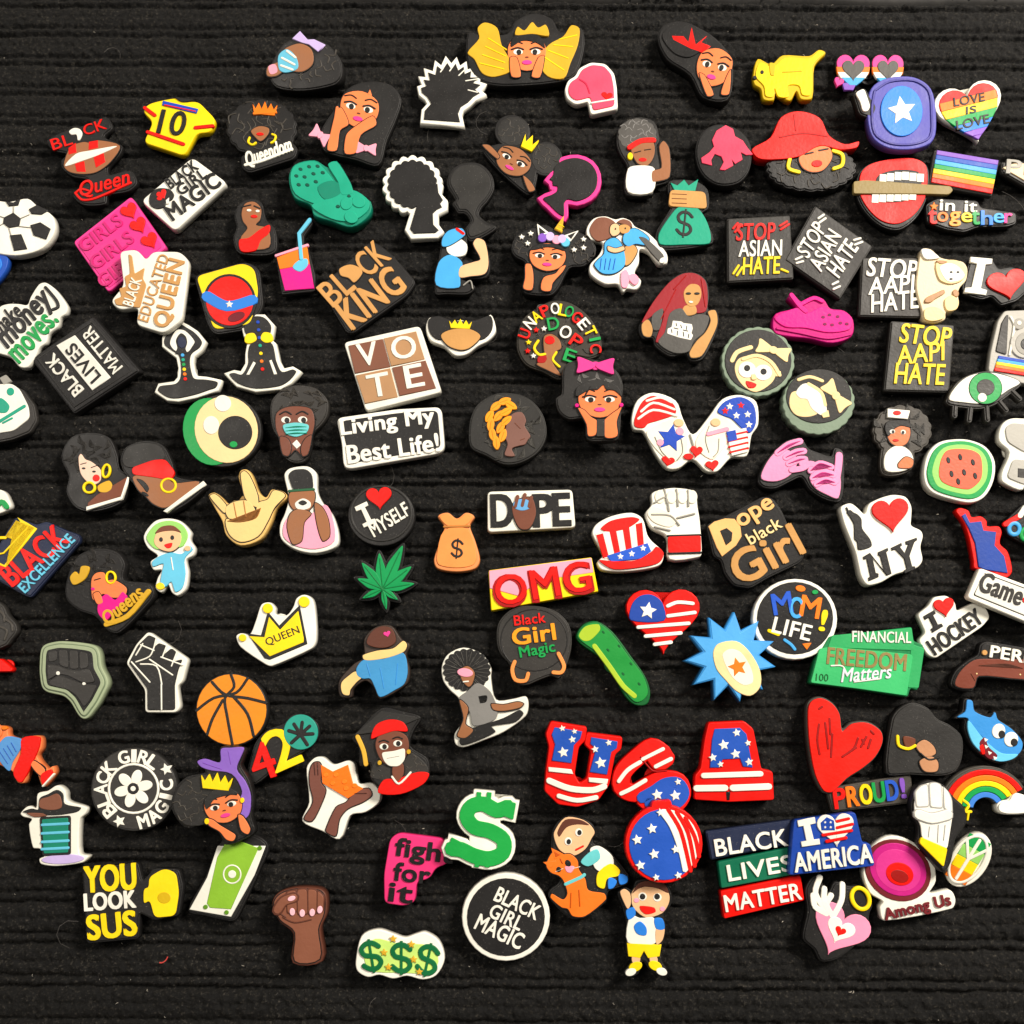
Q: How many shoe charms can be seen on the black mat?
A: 135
